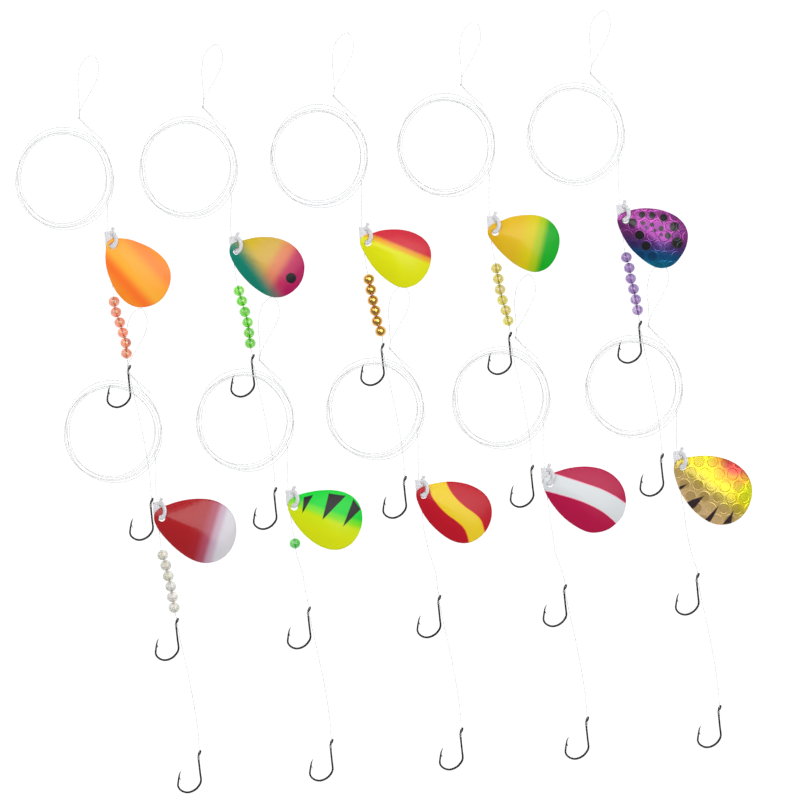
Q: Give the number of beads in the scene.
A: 37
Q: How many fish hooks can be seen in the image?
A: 20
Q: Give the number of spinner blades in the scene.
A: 10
